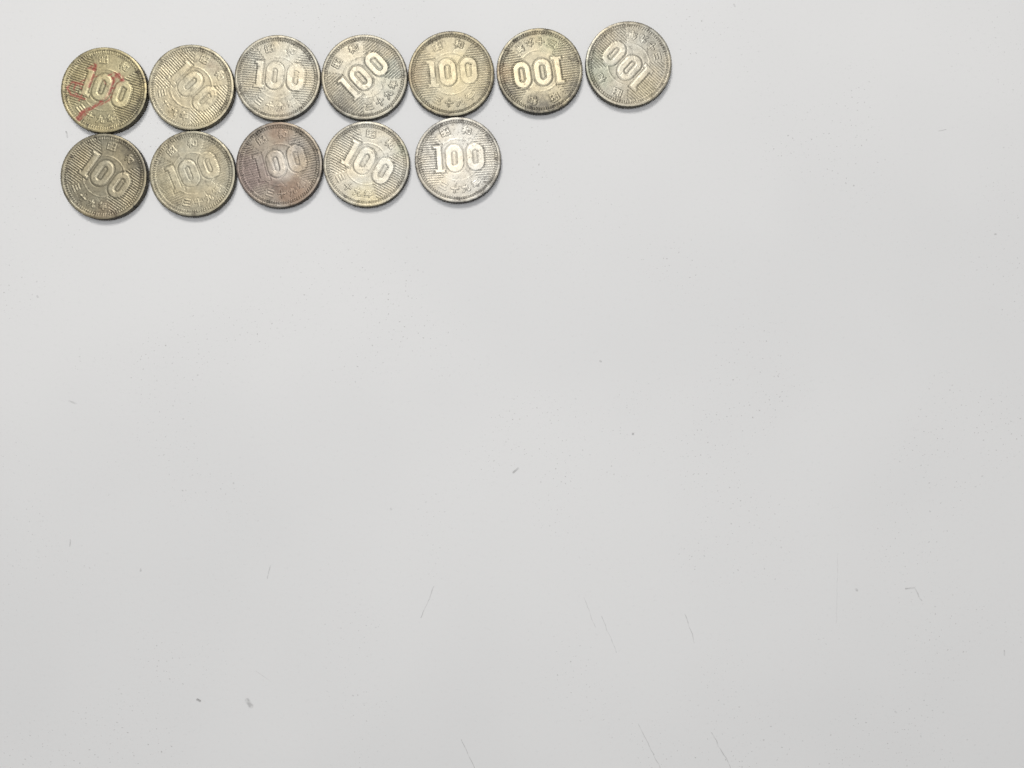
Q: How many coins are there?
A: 12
